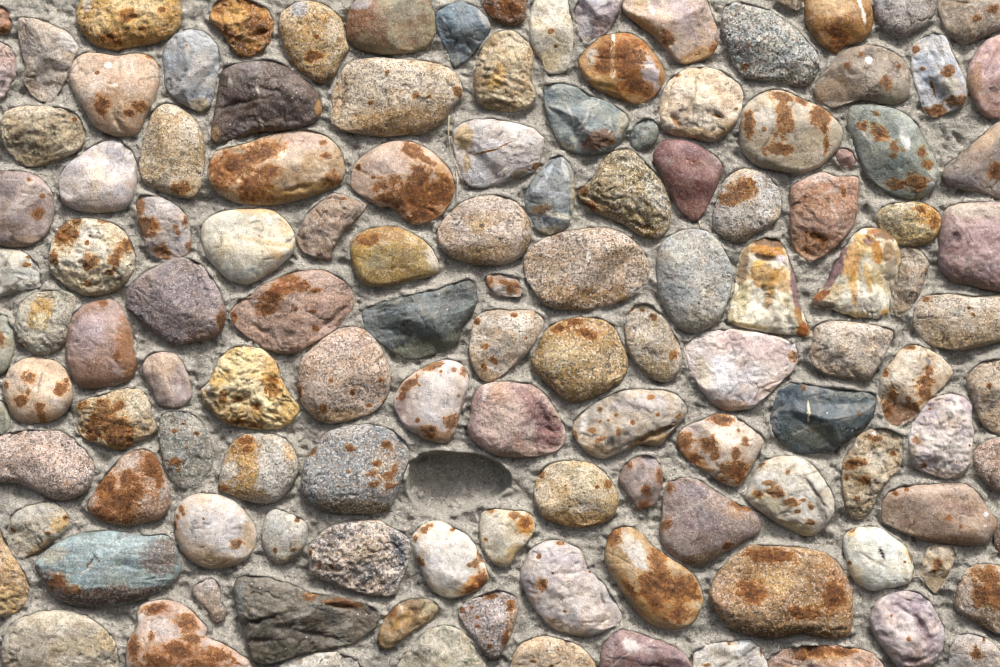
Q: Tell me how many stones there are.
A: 127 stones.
